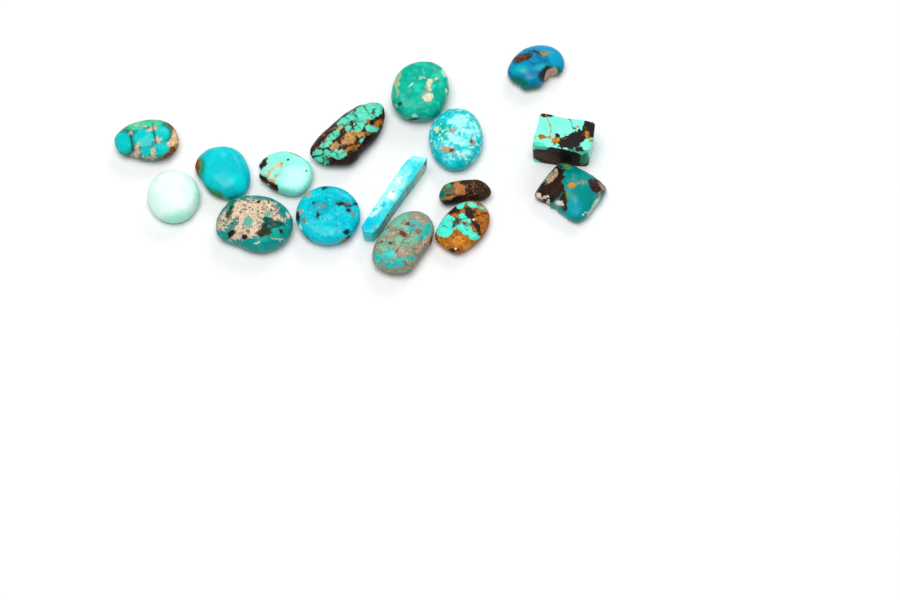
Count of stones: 16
